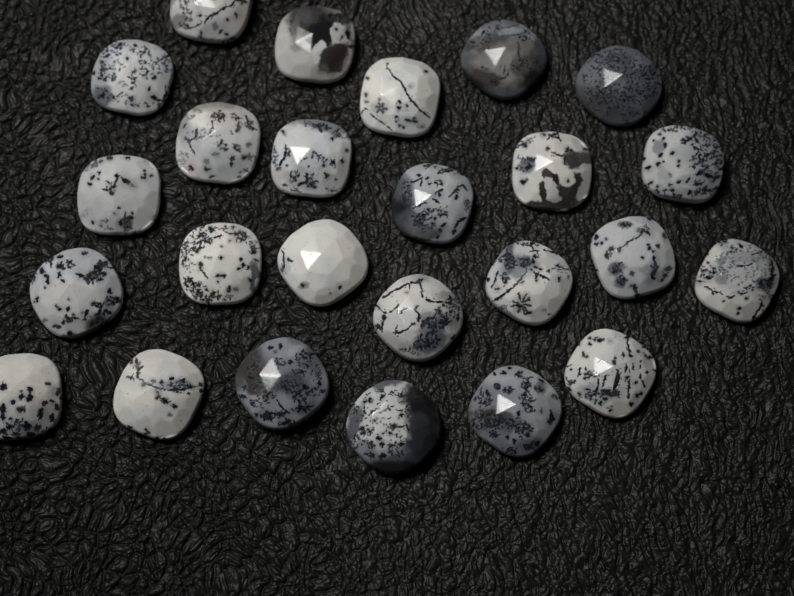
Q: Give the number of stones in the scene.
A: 25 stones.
